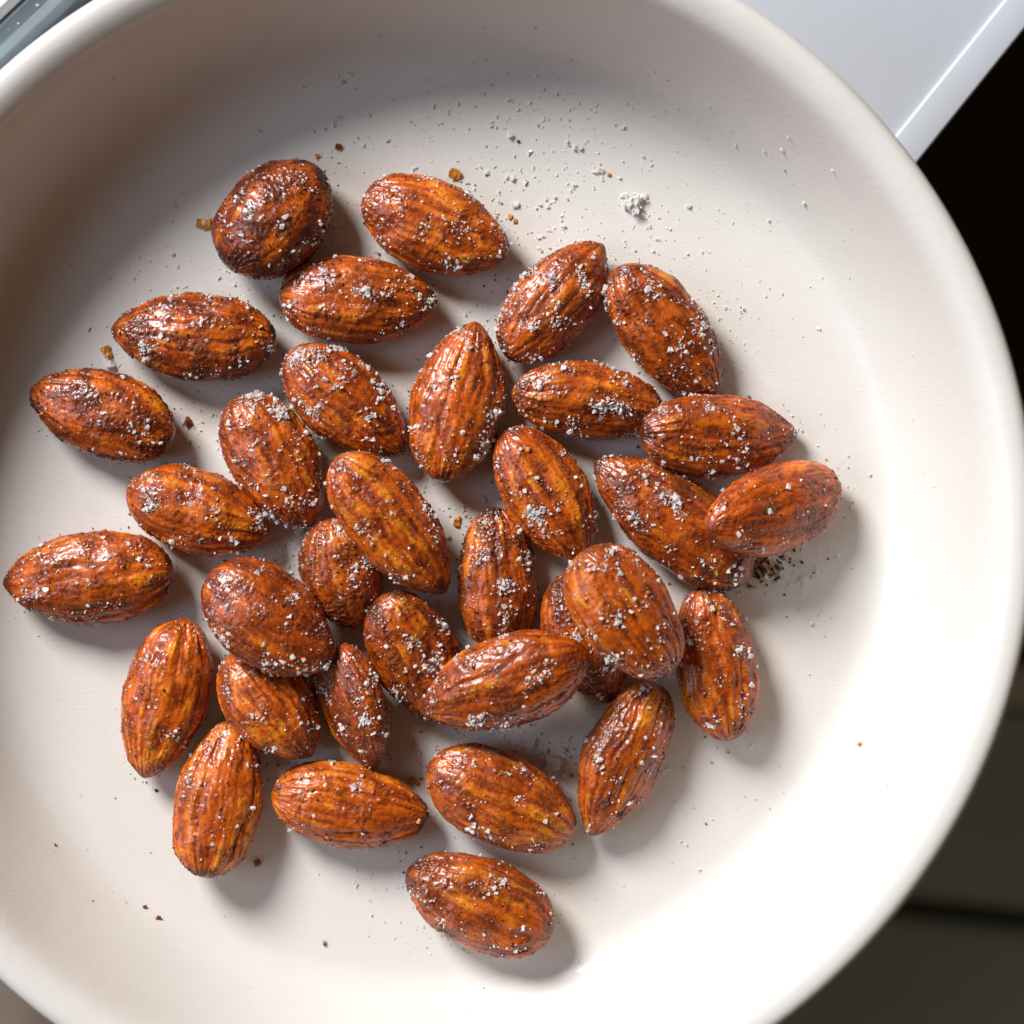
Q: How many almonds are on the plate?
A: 34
